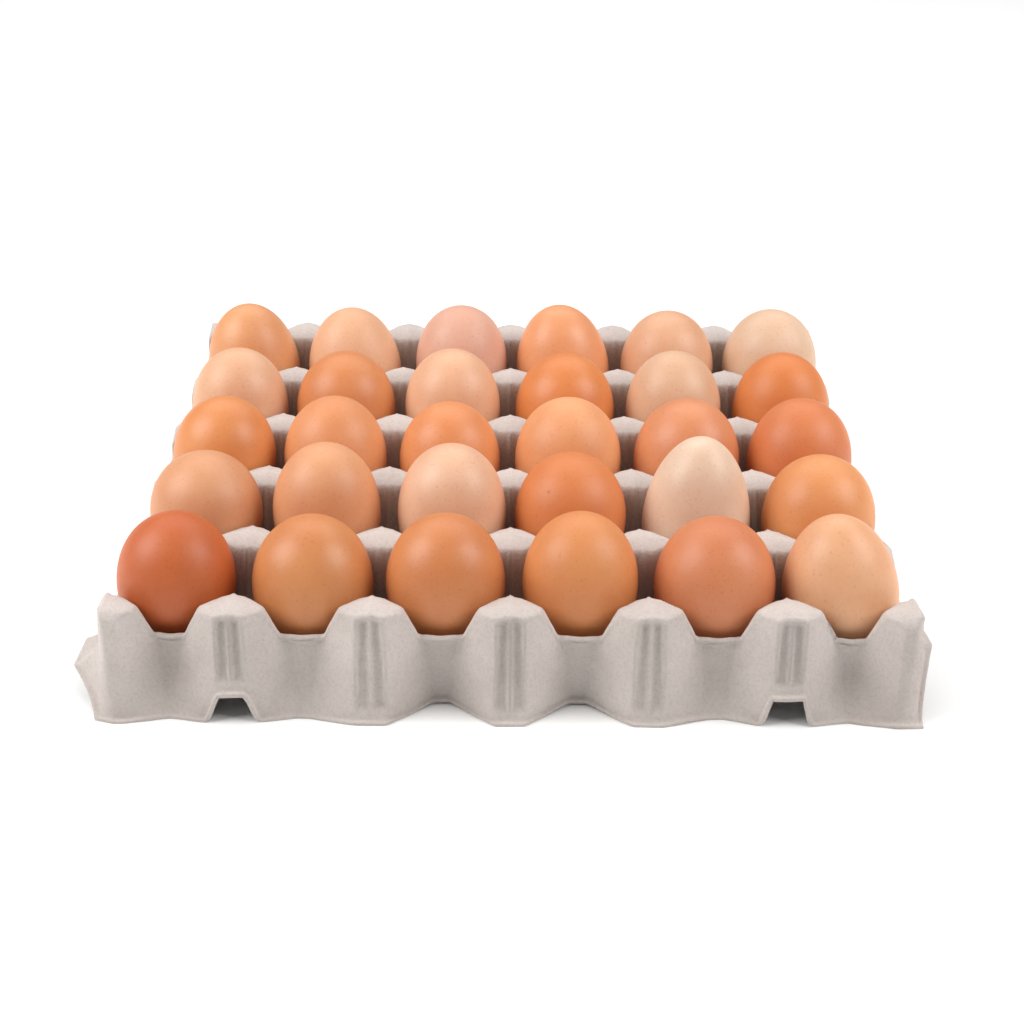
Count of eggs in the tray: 30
